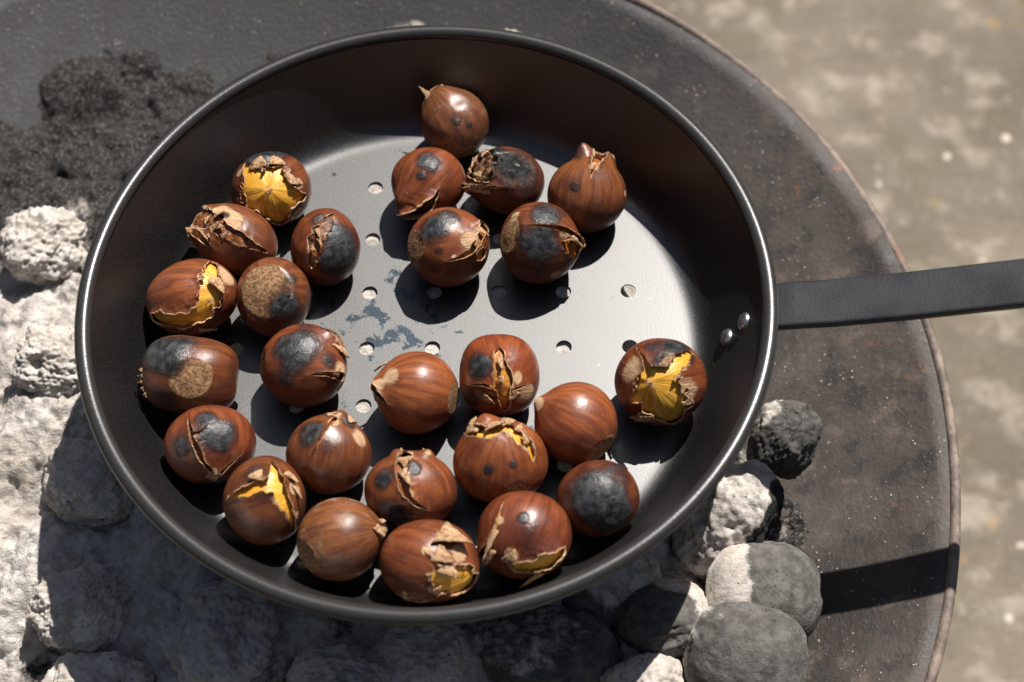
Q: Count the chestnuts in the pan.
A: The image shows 26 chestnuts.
